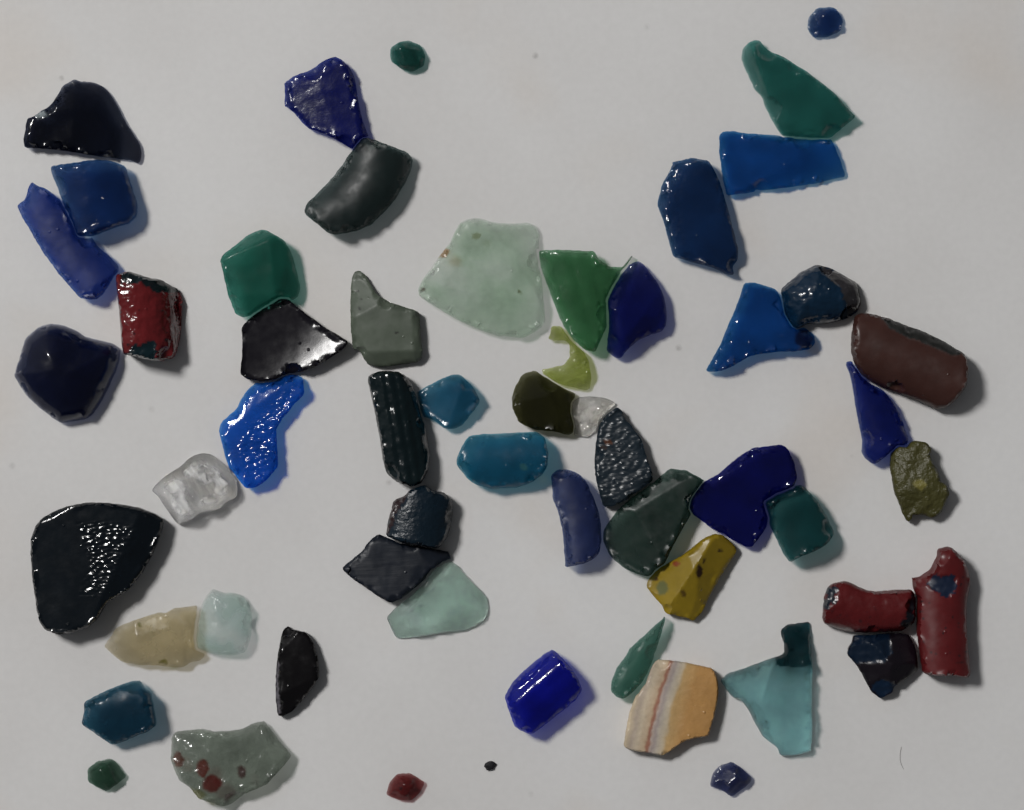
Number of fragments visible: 56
